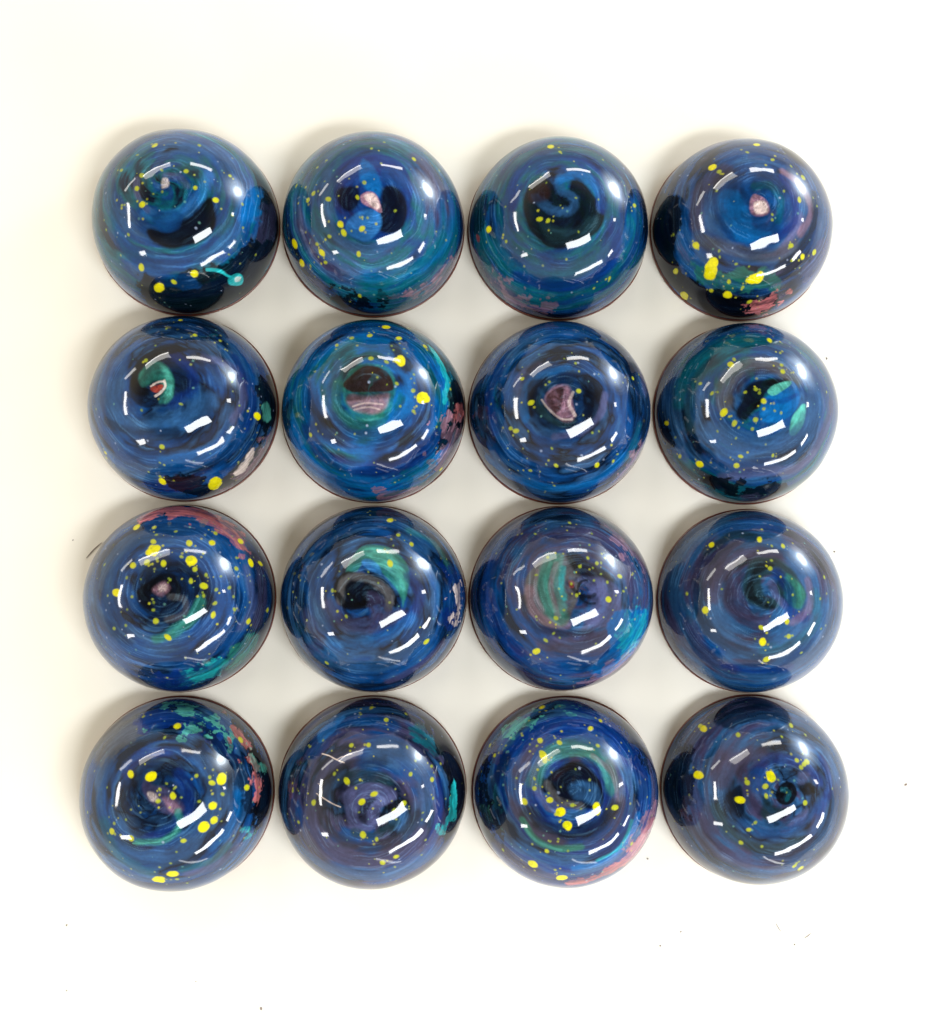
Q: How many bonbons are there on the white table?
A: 16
